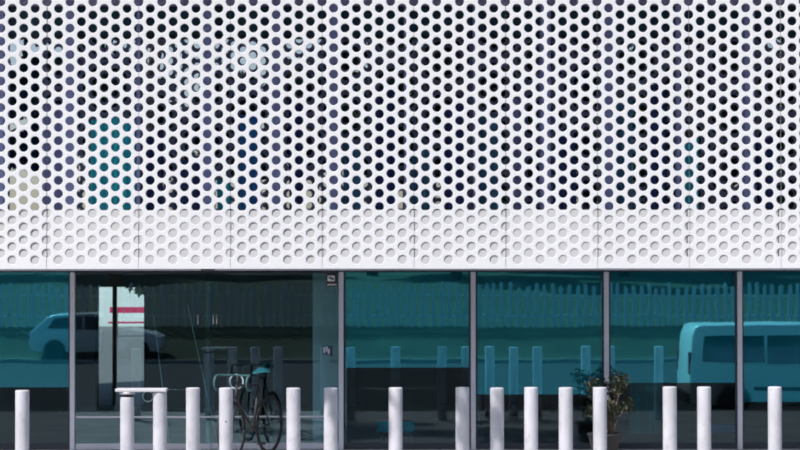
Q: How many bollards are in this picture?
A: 16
